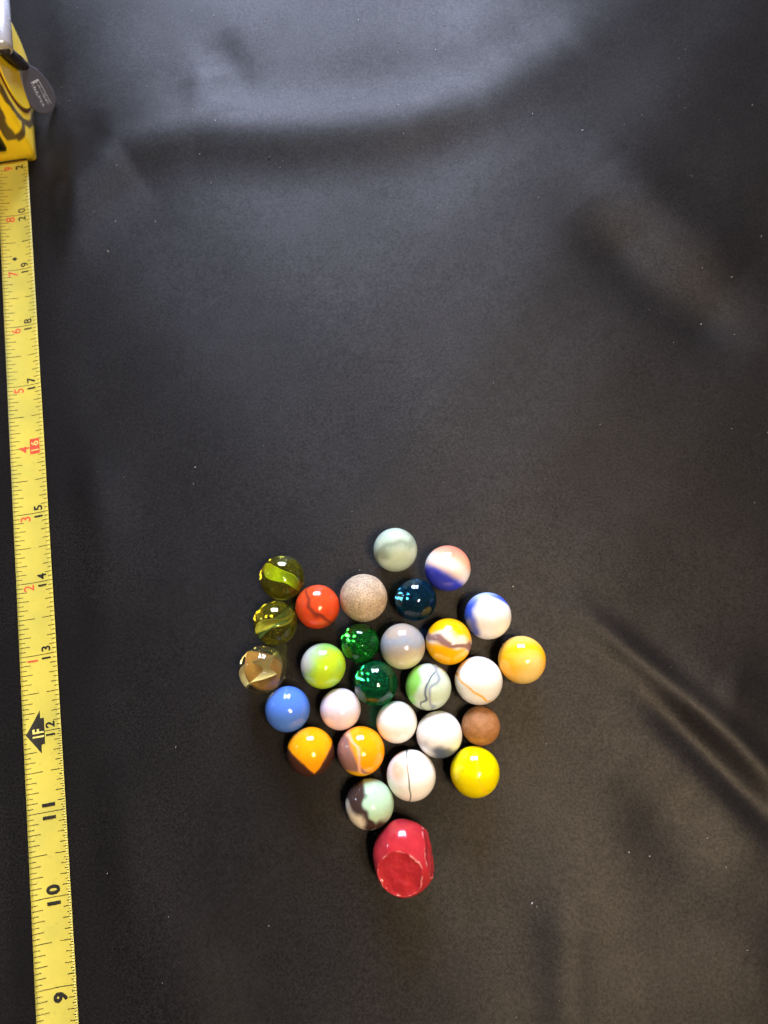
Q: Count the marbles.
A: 27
